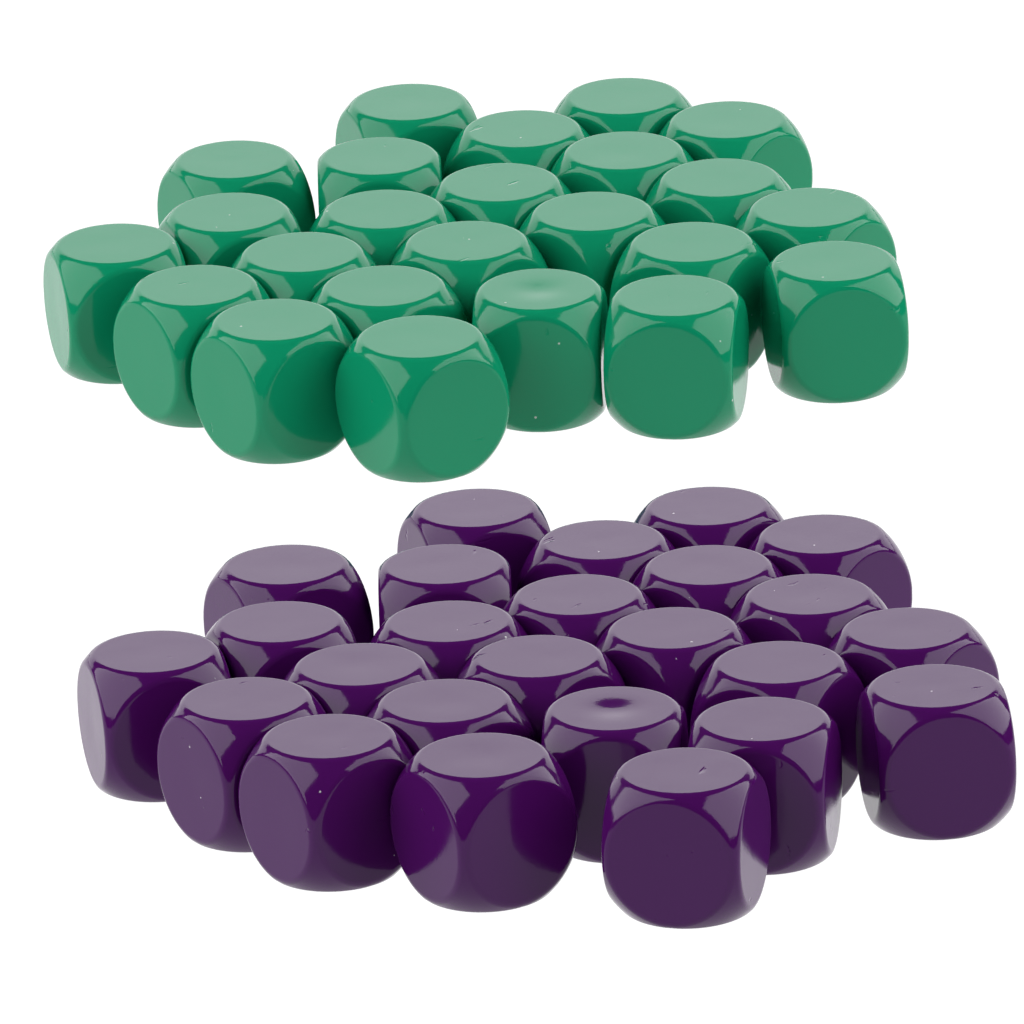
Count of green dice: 24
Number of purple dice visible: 25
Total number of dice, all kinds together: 49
